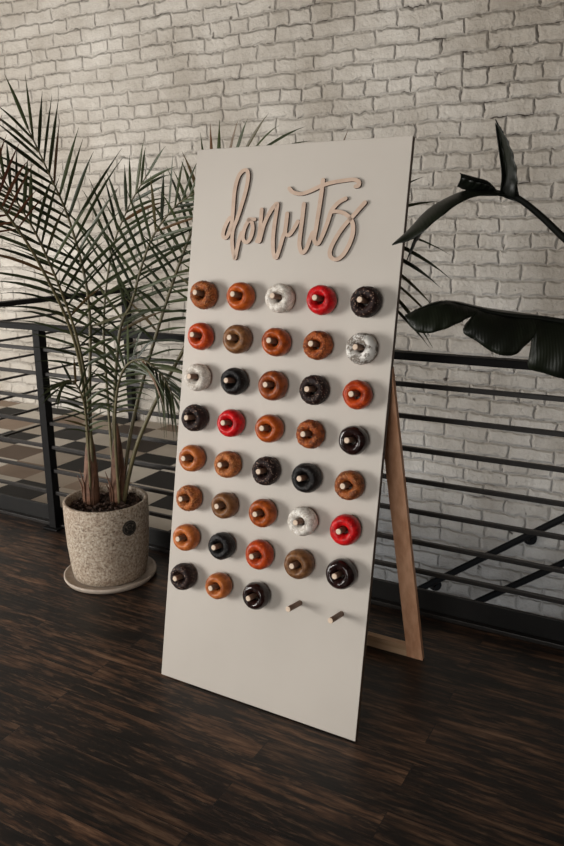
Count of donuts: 38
